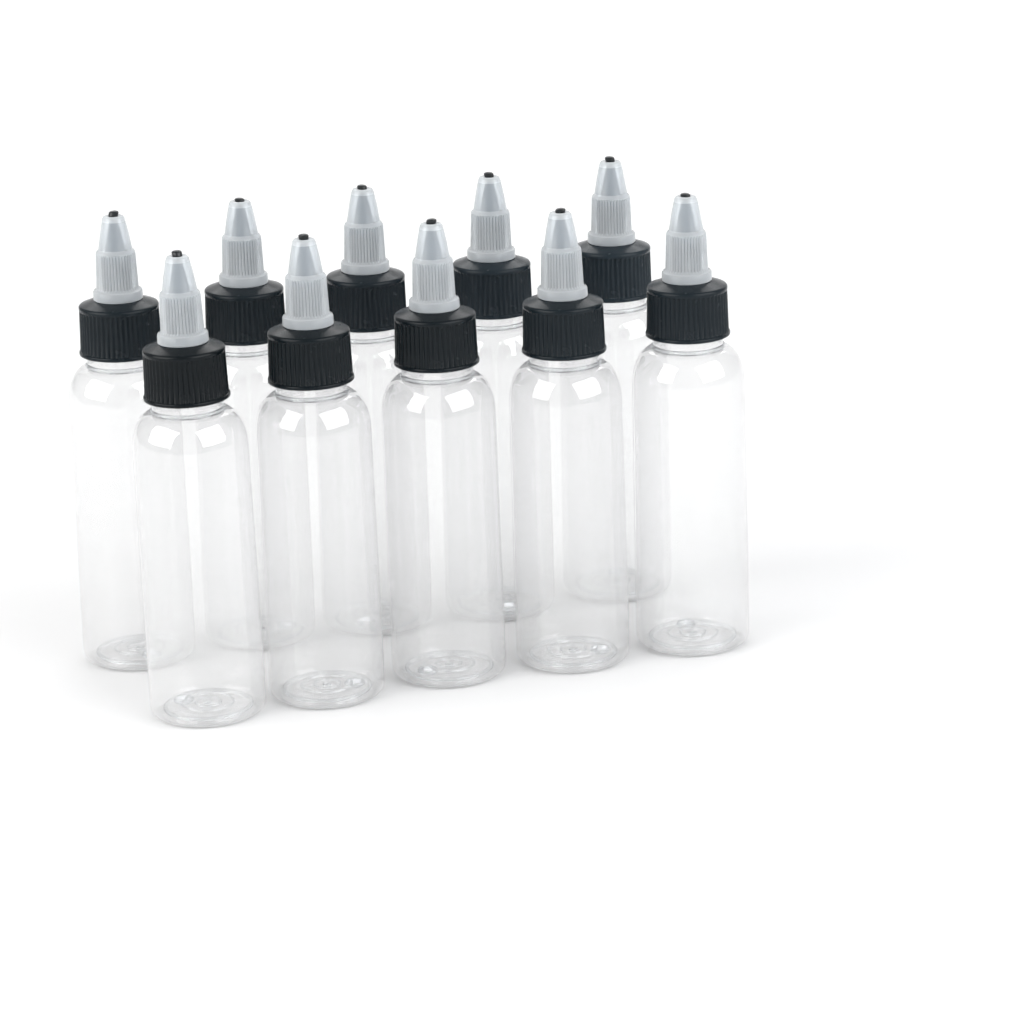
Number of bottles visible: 10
